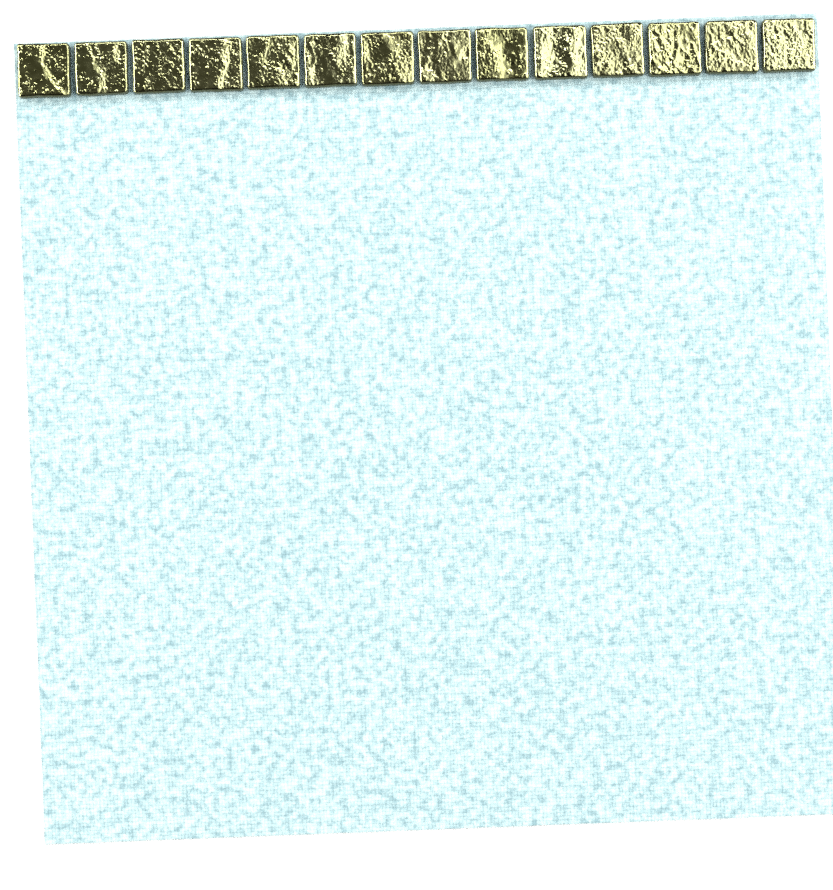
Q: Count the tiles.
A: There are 14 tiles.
